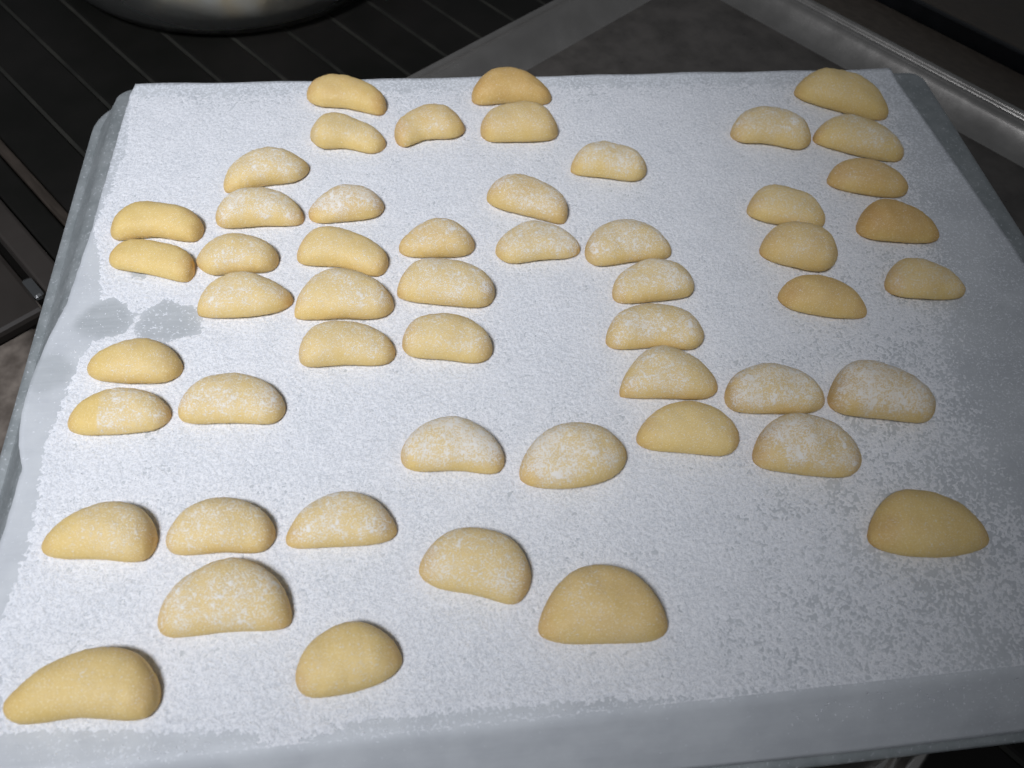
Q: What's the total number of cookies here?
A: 52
